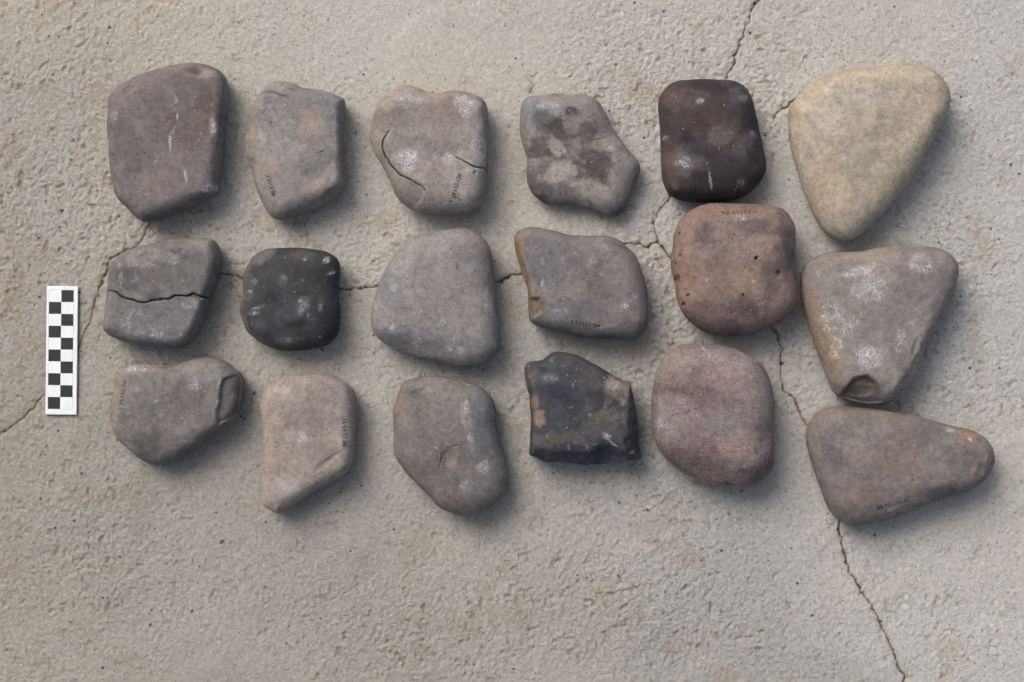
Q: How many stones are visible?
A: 18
